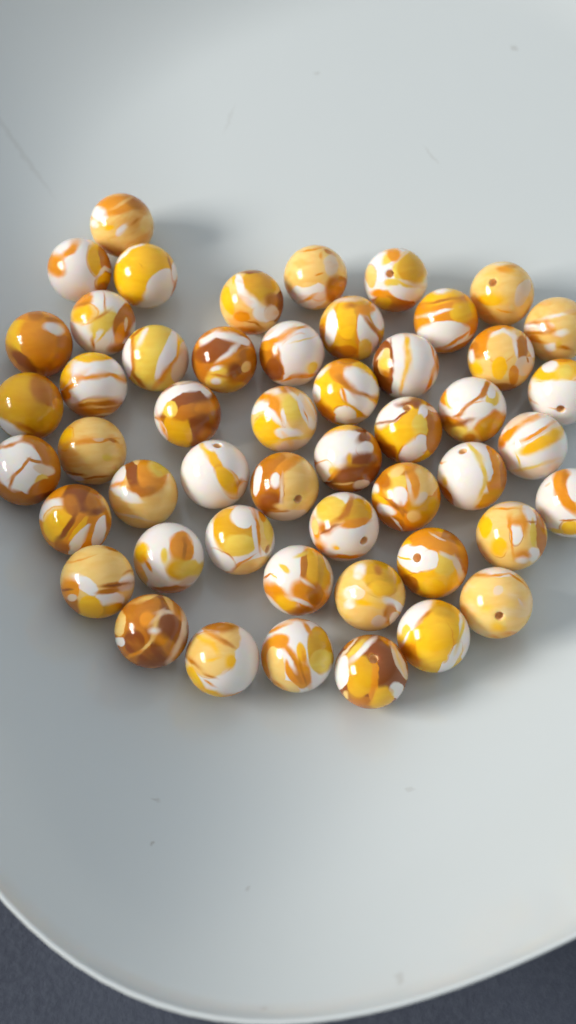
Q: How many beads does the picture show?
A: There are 50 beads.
